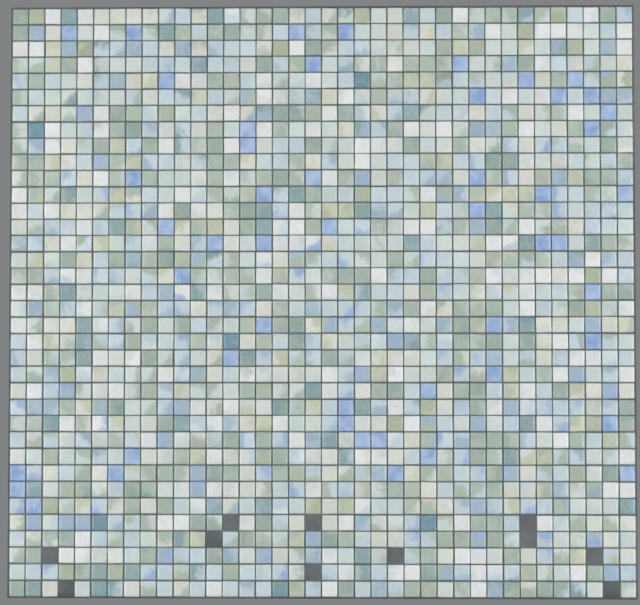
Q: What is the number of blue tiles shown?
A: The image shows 50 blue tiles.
